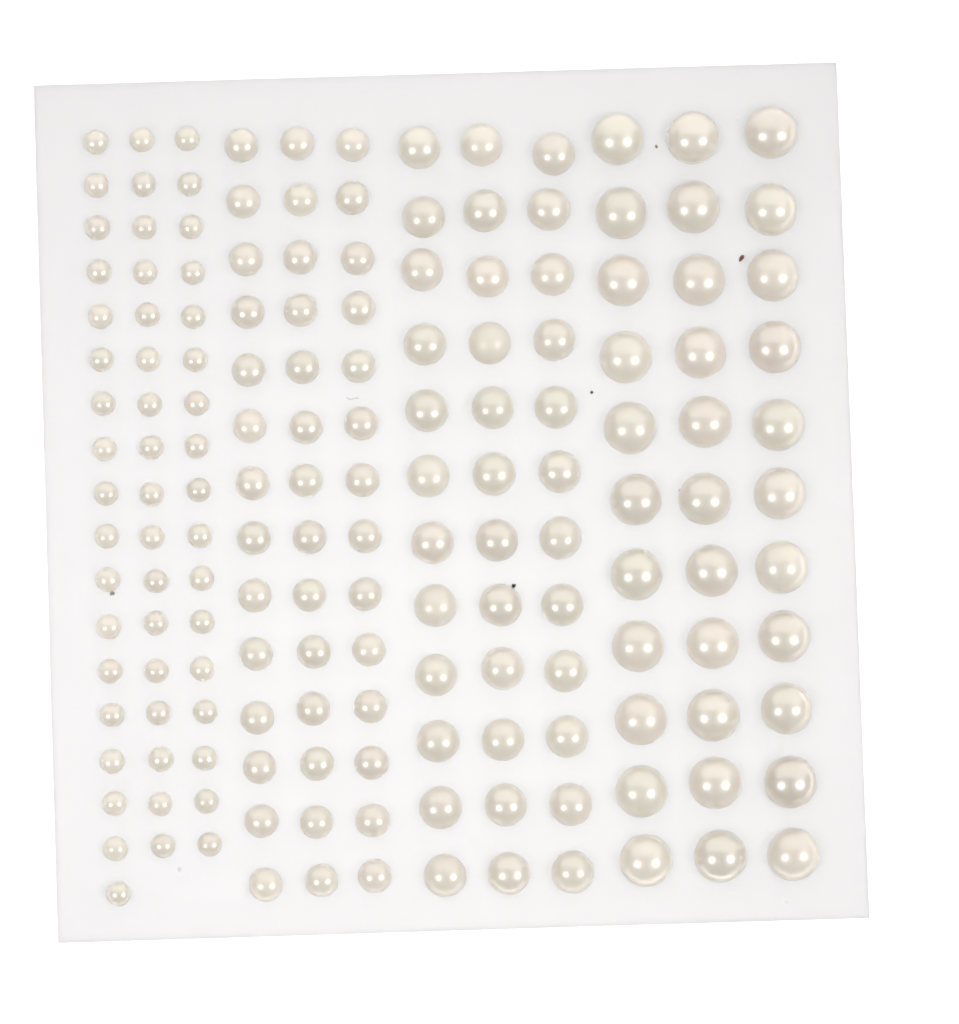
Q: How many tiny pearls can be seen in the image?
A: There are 52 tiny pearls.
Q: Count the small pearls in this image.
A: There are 42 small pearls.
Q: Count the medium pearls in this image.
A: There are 36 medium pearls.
